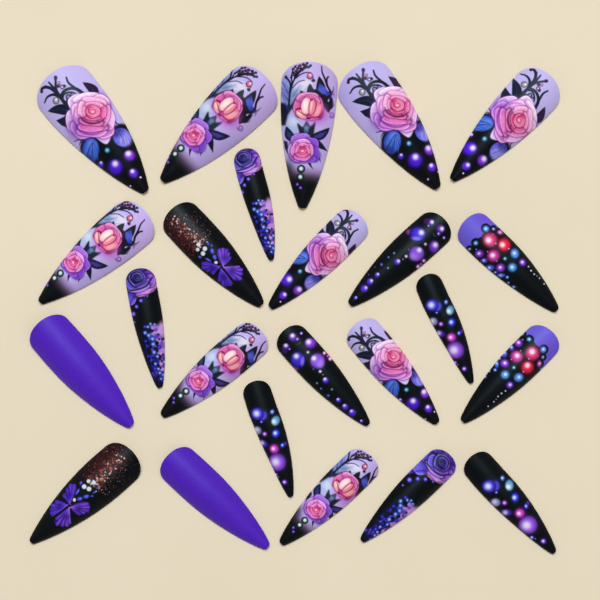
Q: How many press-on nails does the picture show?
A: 24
